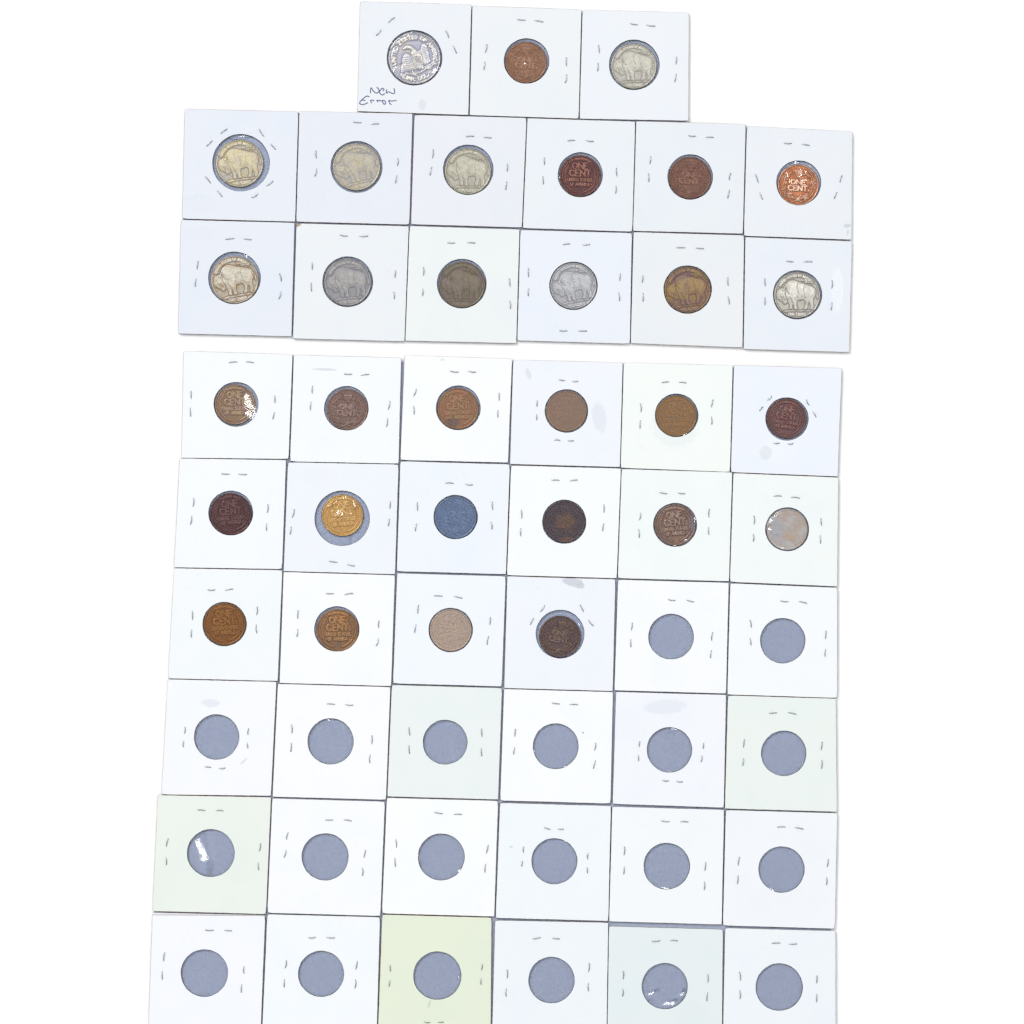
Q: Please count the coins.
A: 31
